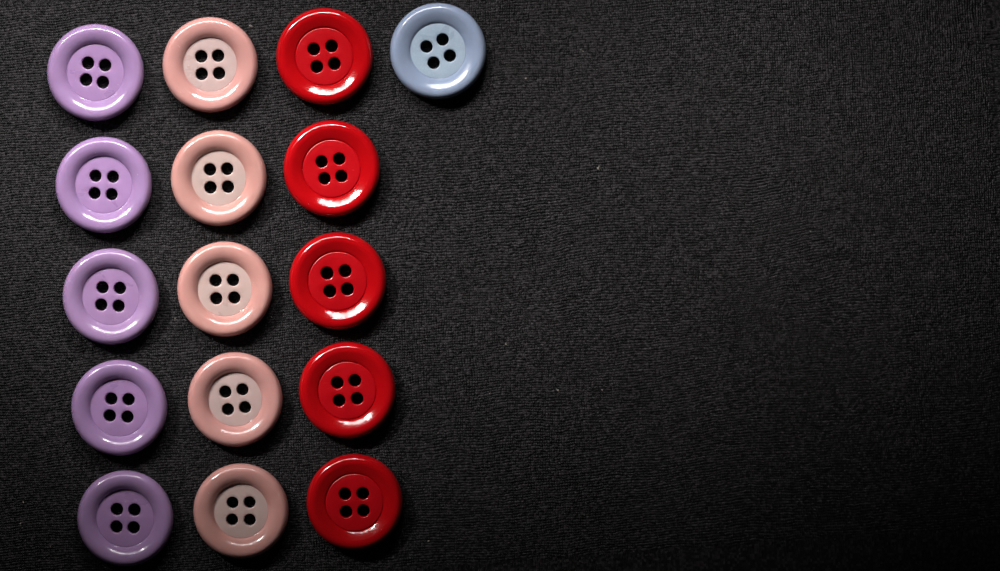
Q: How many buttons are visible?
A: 16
